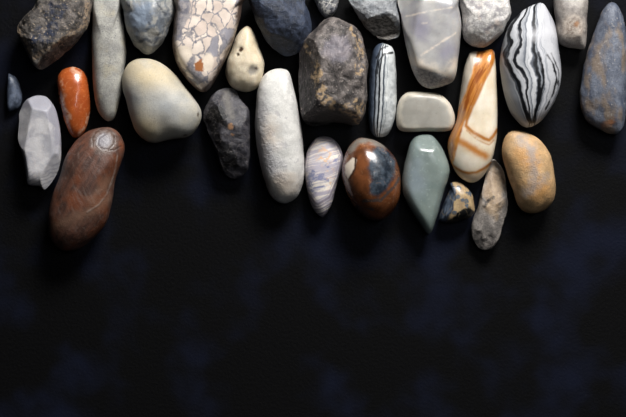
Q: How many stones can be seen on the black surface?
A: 30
